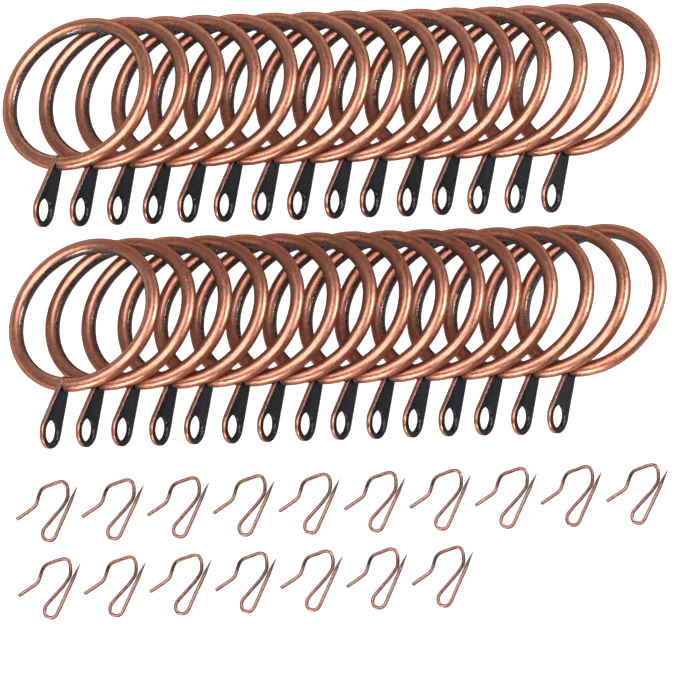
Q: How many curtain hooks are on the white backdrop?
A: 17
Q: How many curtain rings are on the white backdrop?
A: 30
